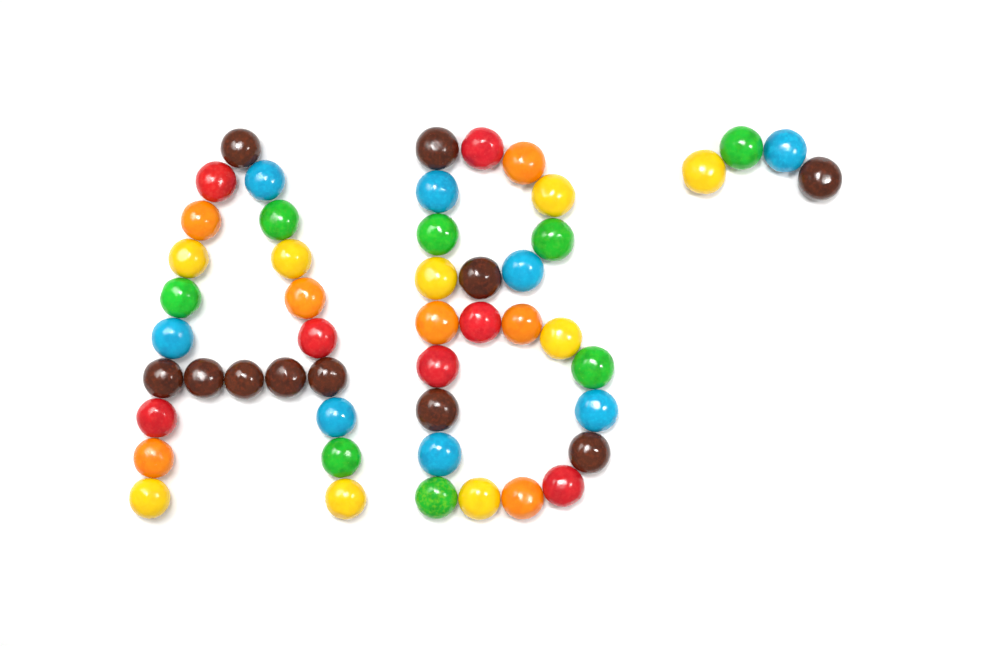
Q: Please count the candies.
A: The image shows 50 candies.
